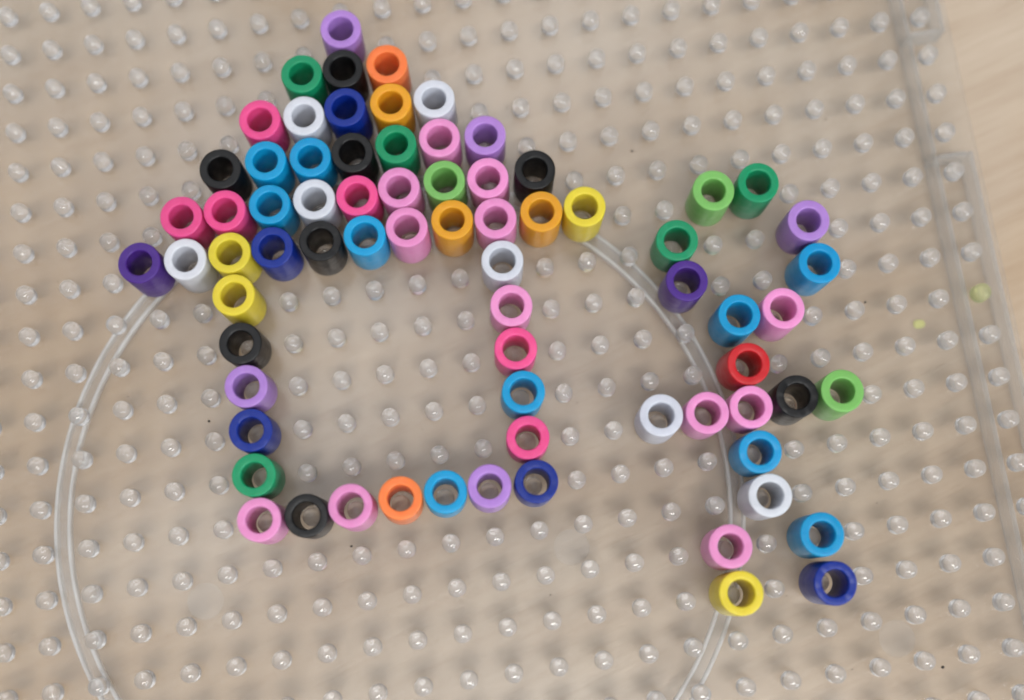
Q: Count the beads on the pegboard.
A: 73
